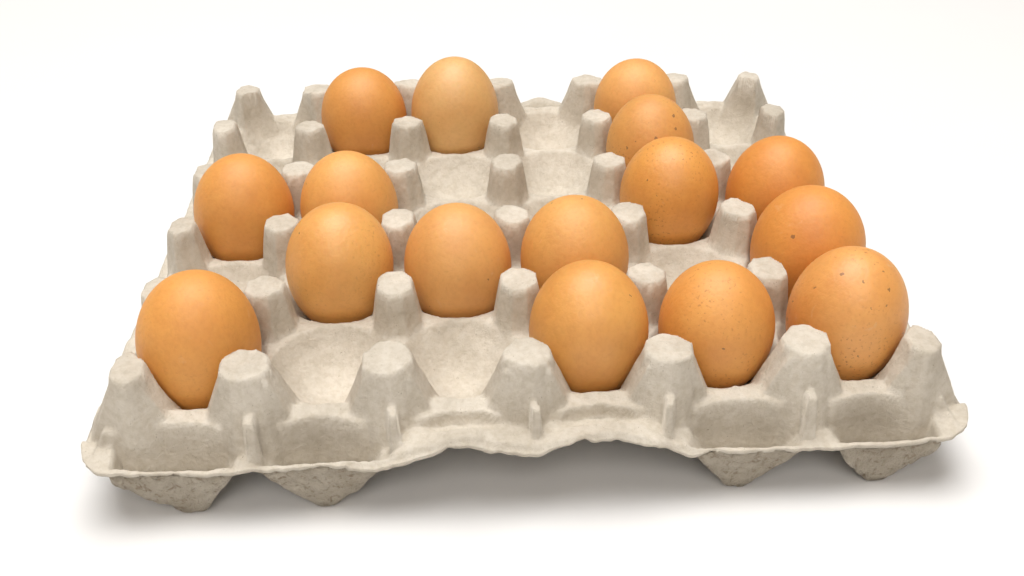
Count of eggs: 16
